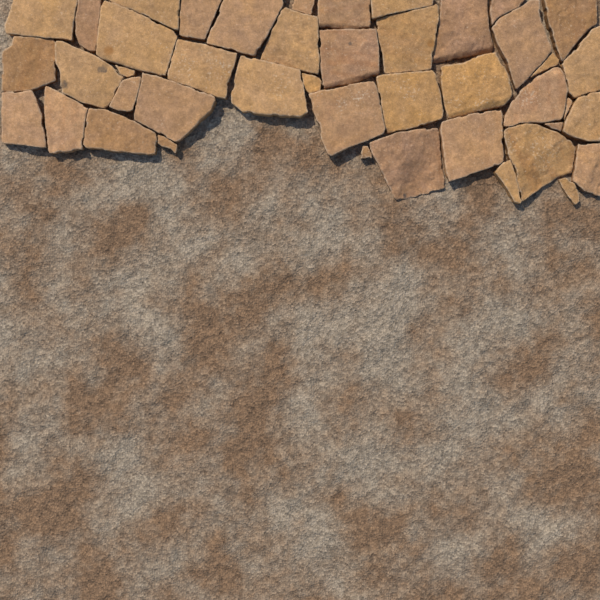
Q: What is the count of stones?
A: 44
